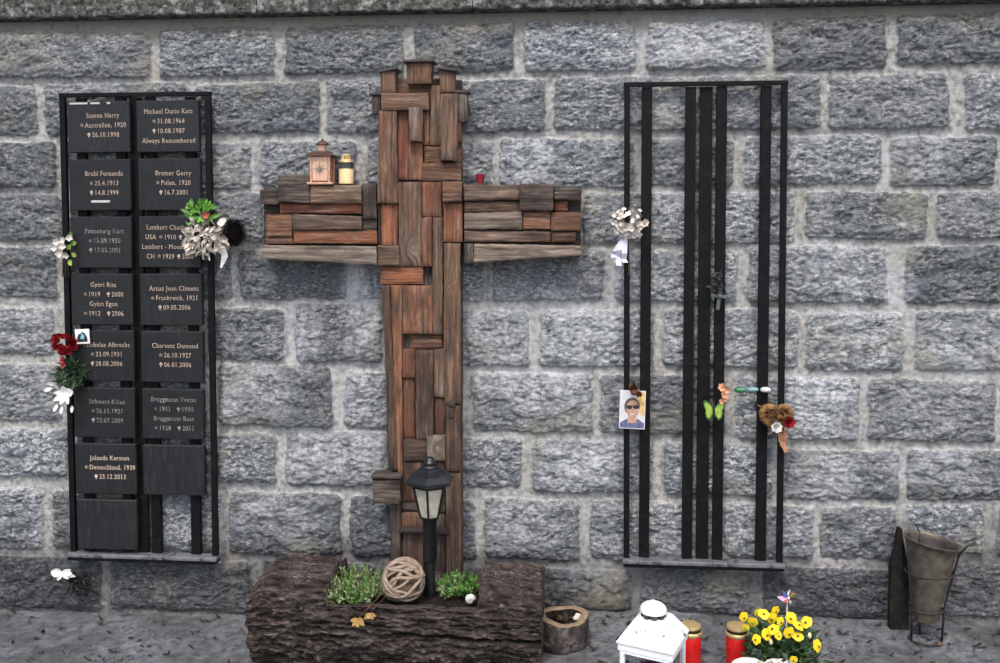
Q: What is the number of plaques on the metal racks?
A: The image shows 15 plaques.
